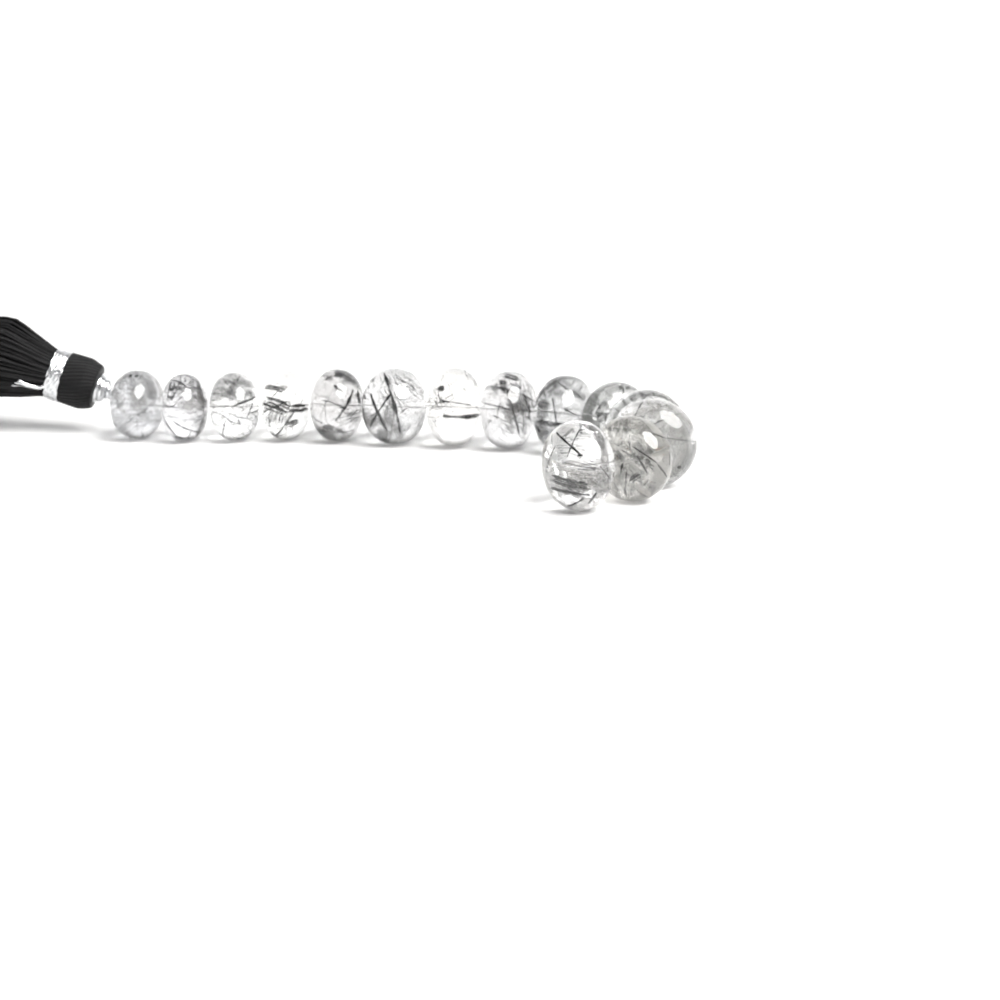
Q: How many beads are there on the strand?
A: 14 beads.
